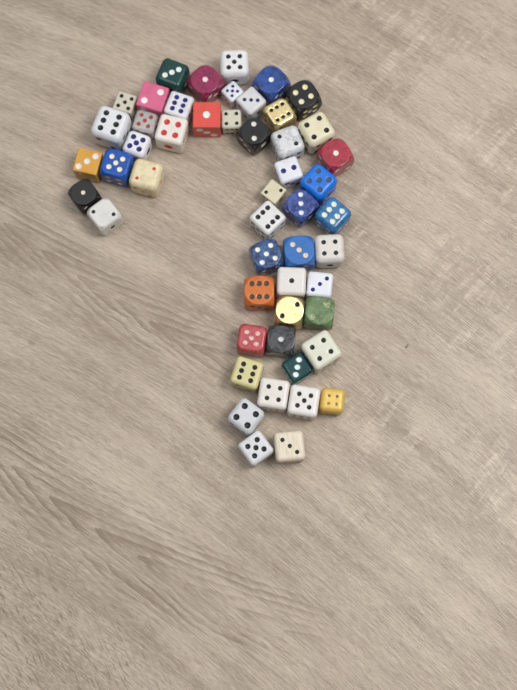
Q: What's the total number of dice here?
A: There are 51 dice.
